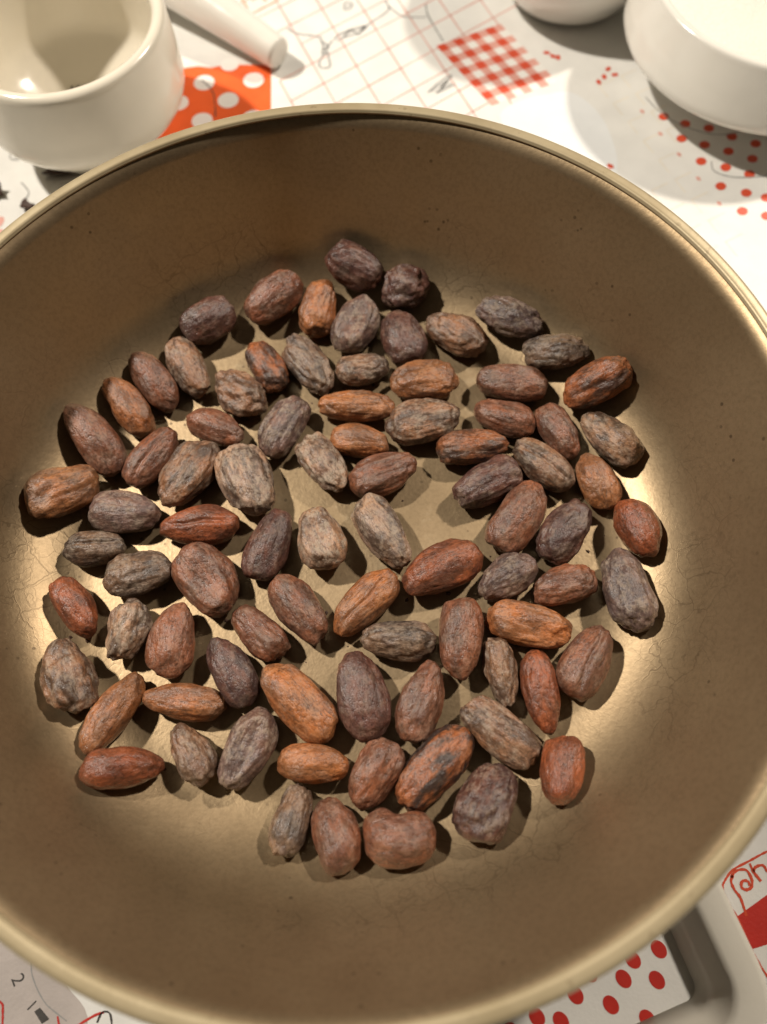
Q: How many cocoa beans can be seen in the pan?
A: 85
